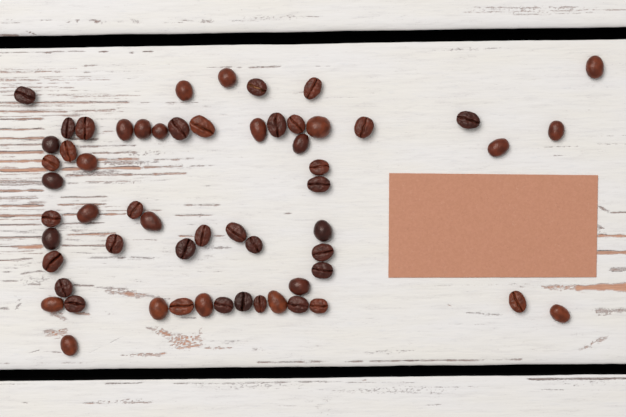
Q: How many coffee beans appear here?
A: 59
